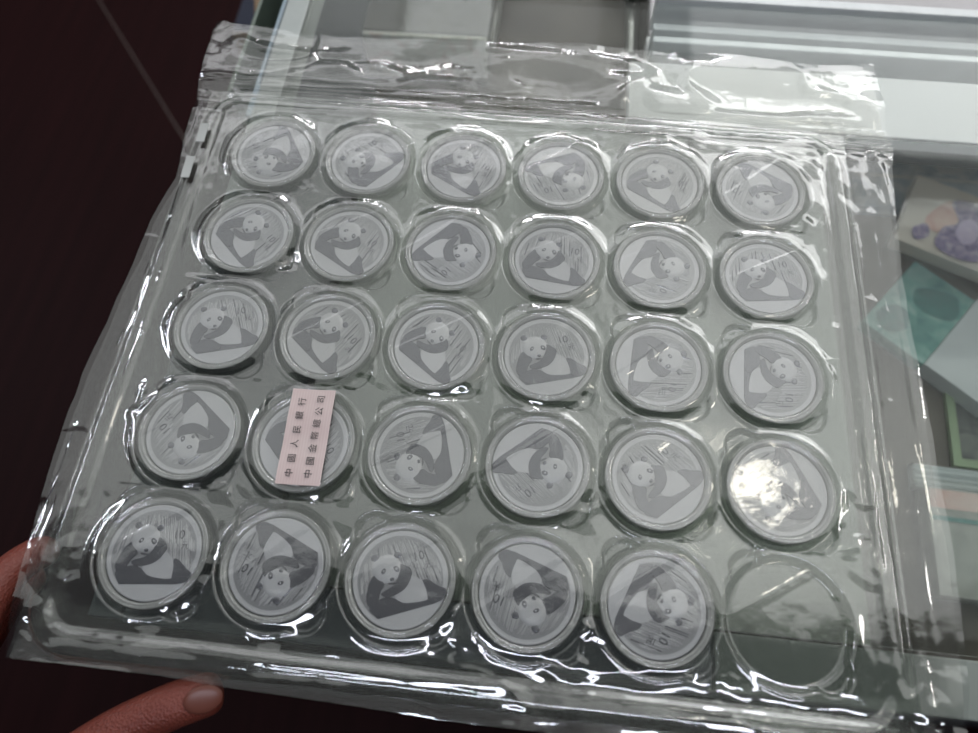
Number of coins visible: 29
